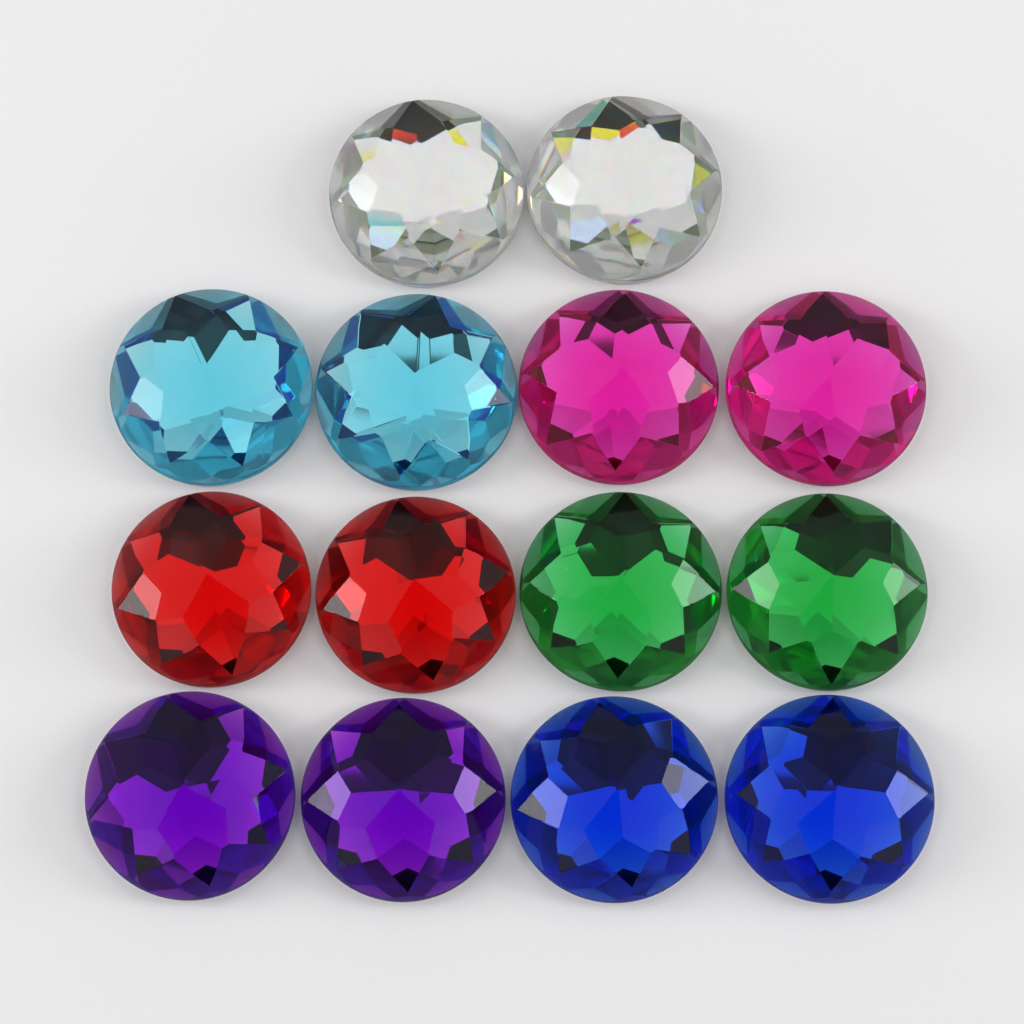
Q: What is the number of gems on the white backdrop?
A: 14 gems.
